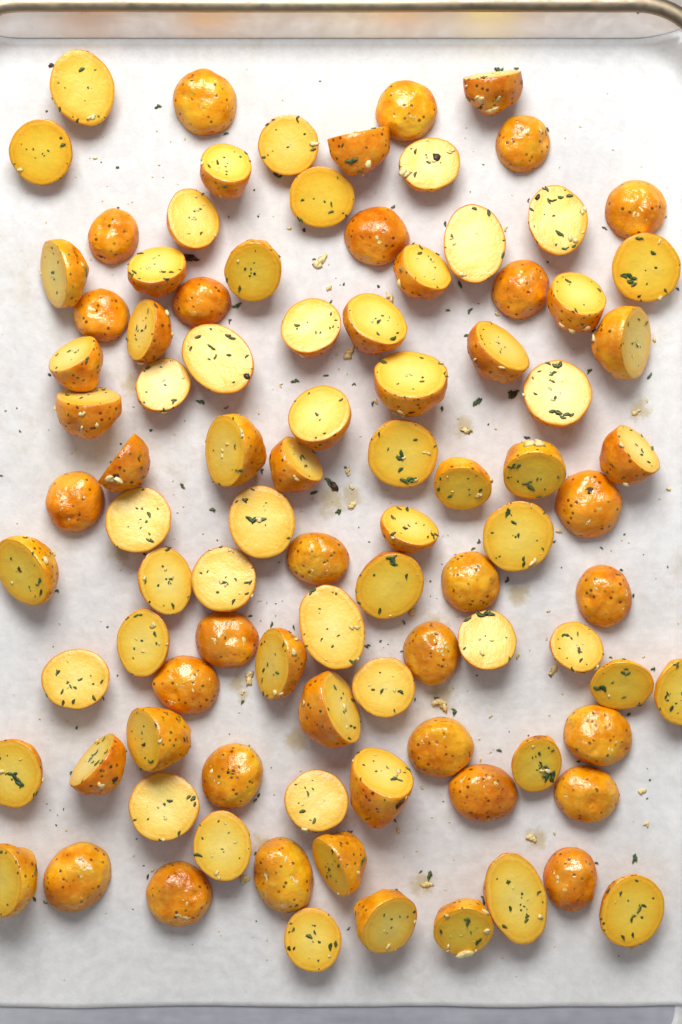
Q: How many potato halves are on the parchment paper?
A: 95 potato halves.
